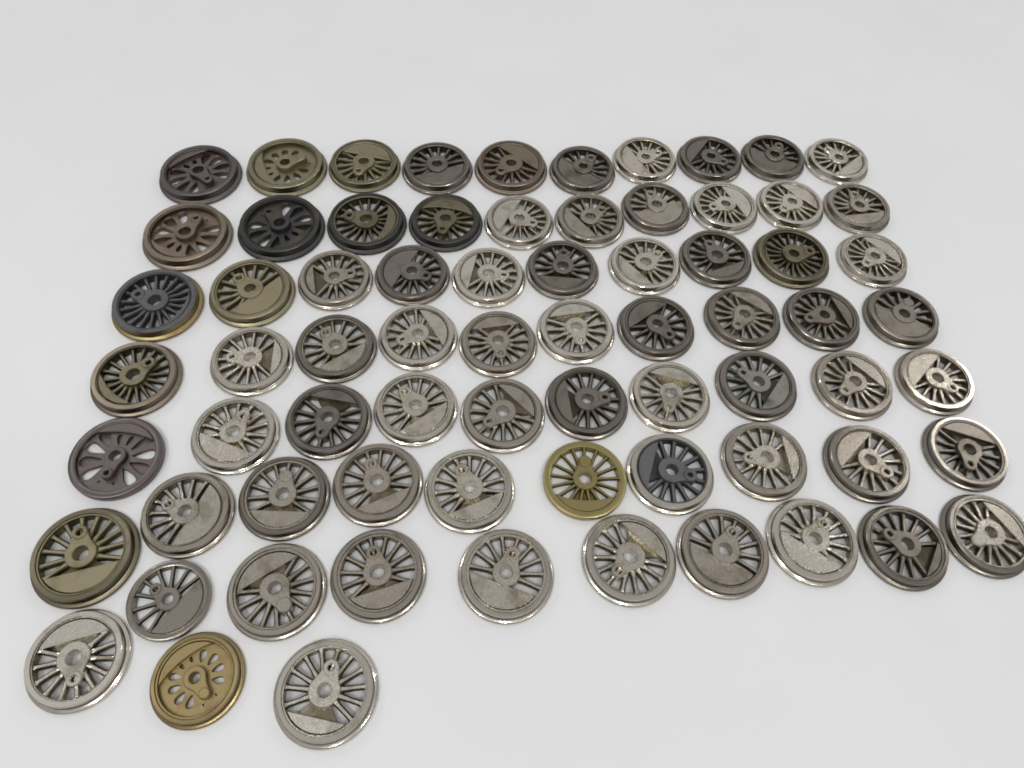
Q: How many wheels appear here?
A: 72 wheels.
